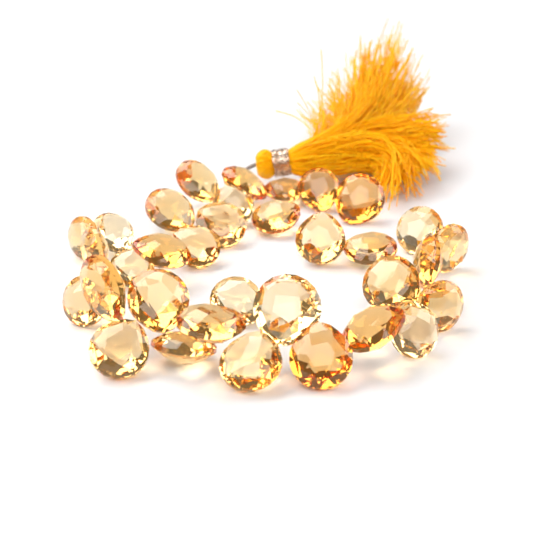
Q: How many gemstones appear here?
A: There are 34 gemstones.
